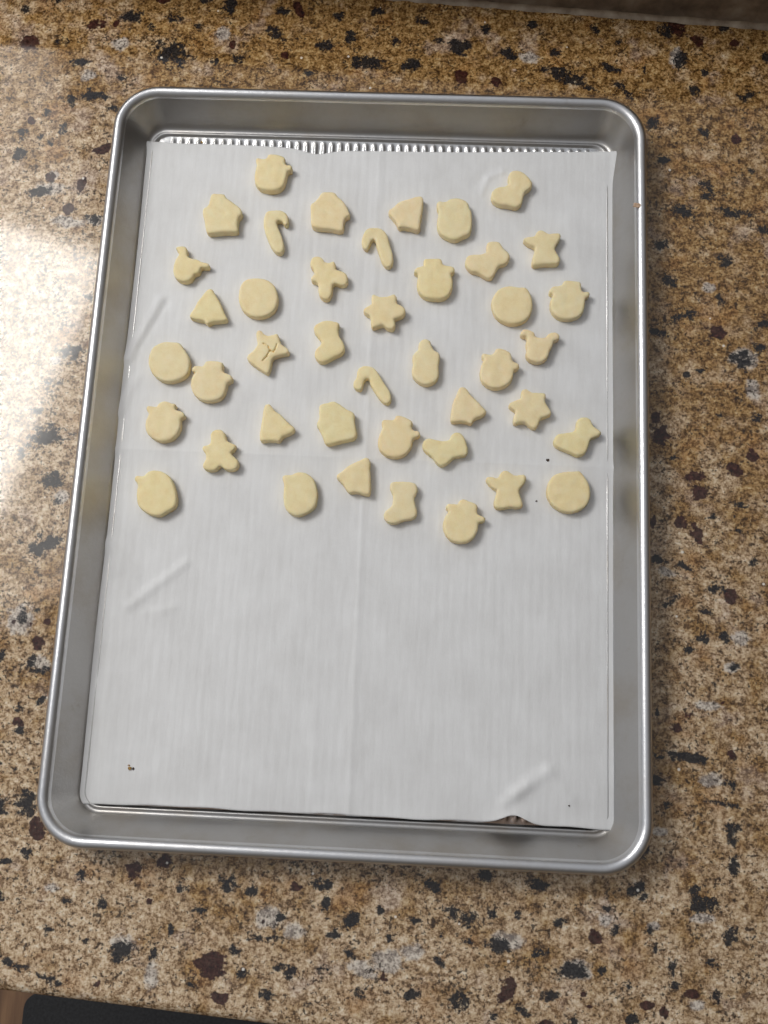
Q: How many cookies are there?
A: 42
